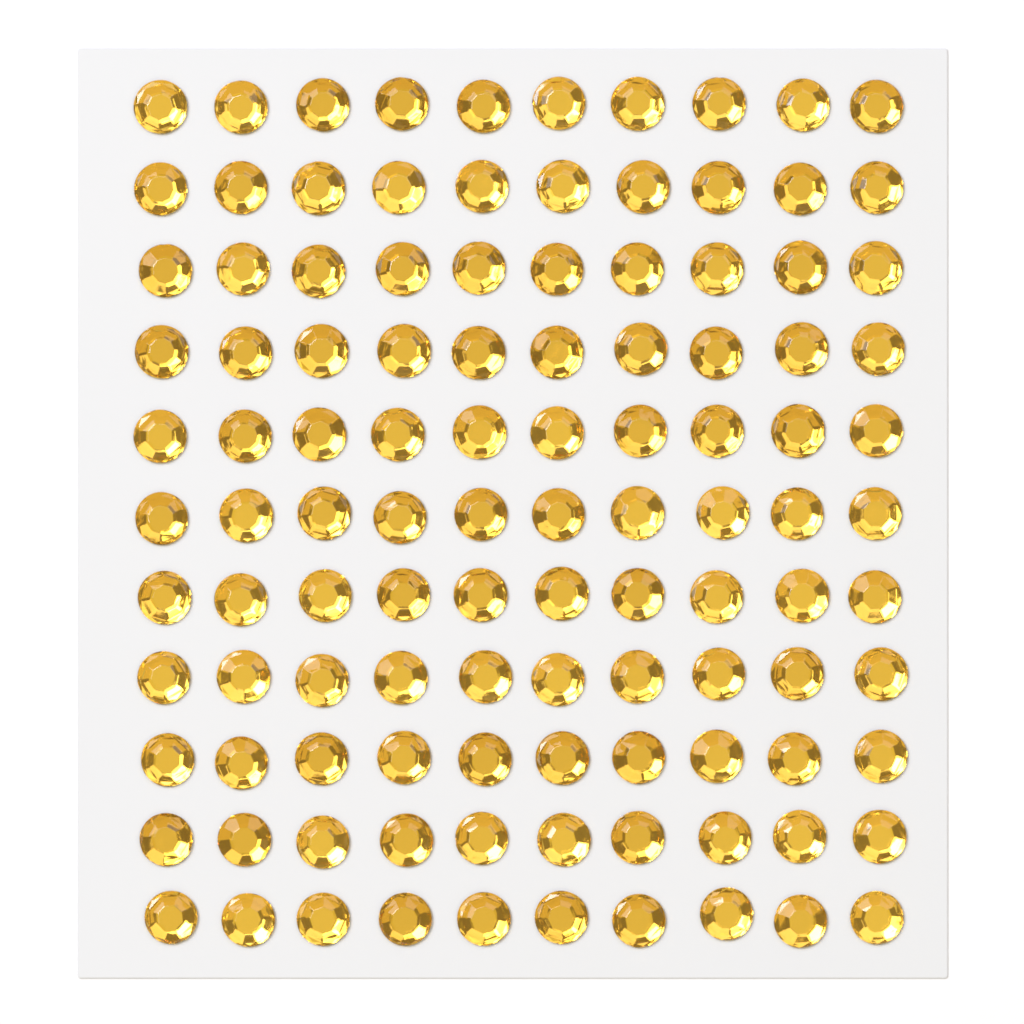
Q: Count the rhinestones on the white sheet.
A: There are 110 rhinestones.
